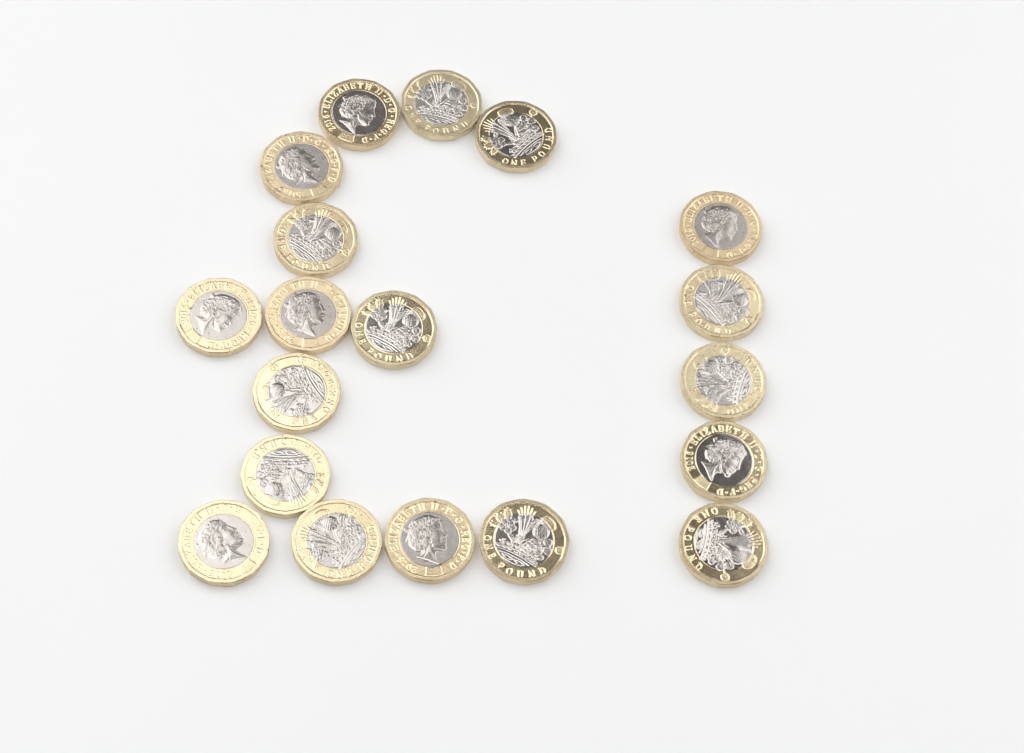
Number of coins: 19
